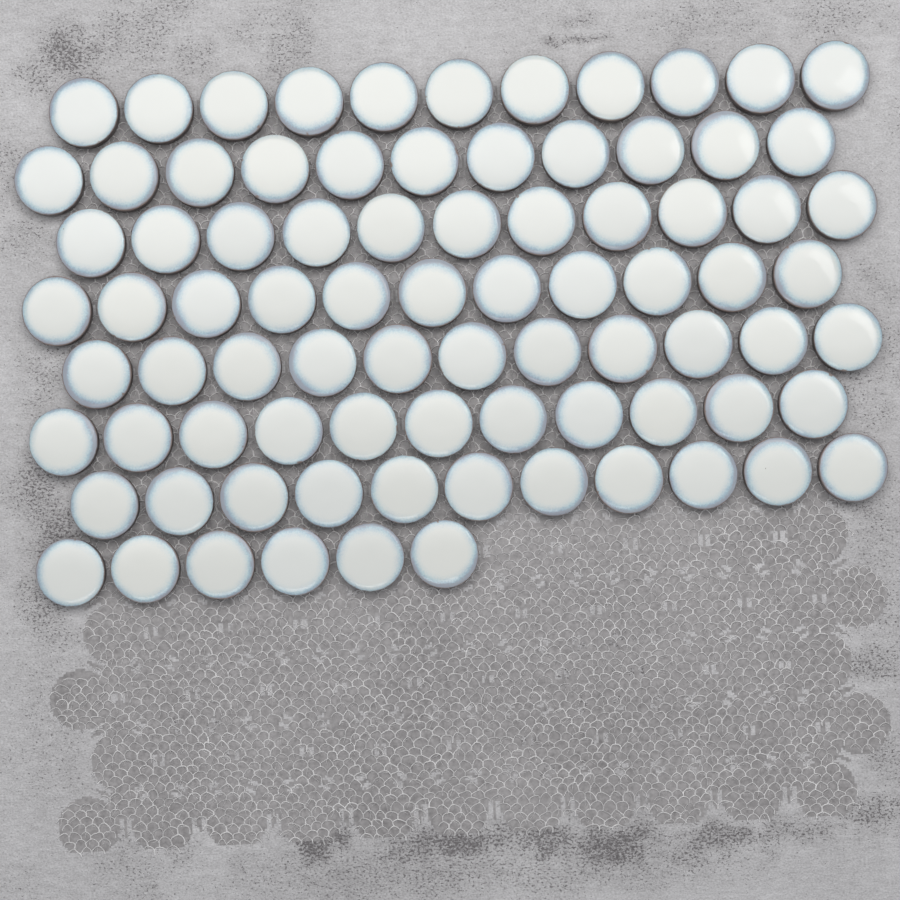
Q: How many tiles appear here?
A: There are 83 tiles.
